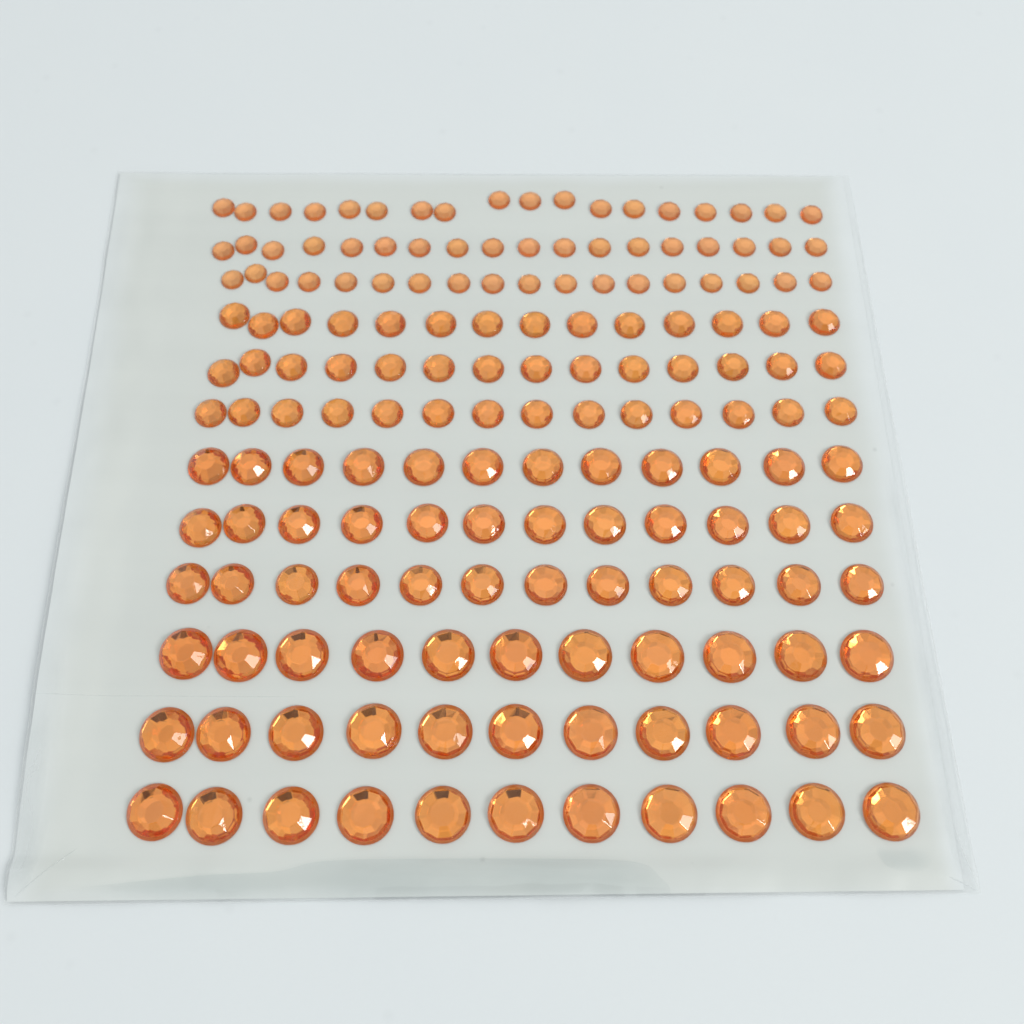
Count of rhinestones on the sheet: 165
